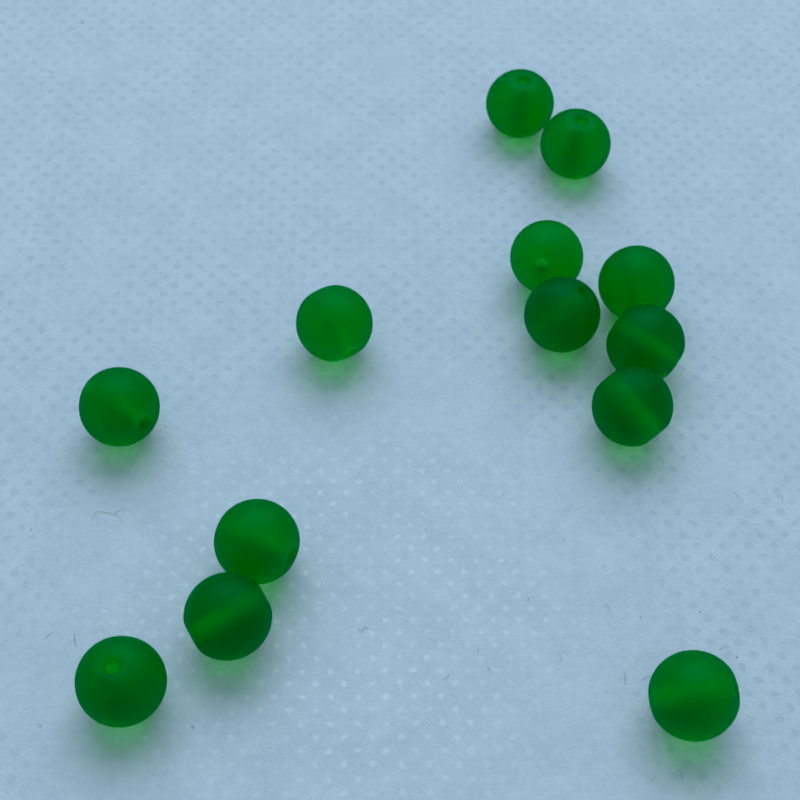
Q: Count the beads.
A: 13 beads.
